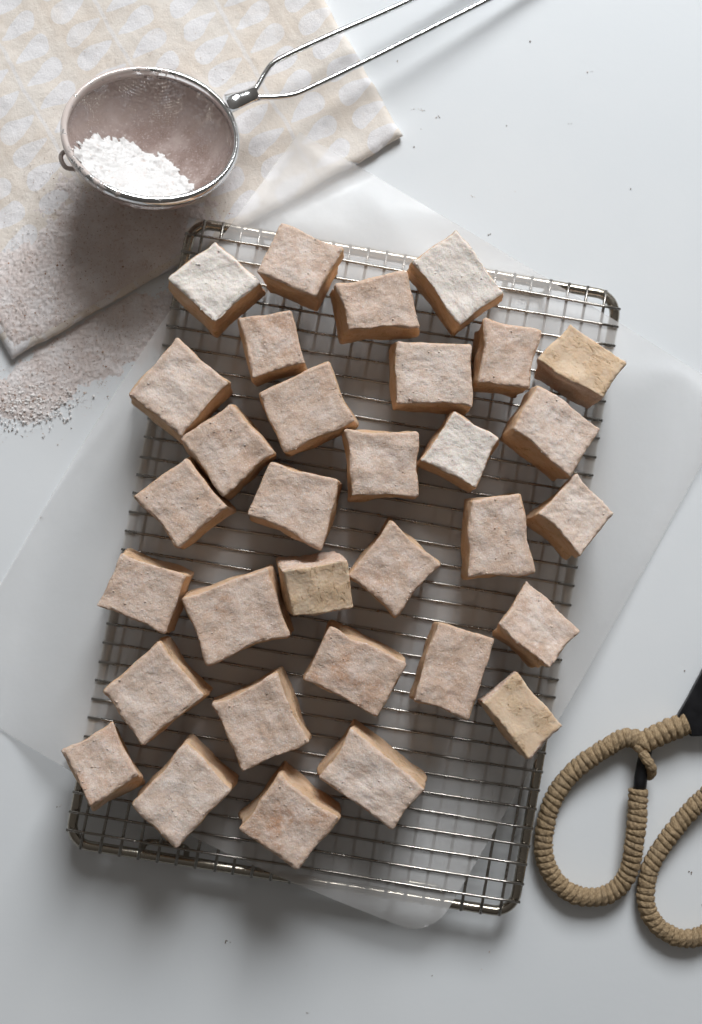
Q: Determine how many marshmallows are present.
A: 32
